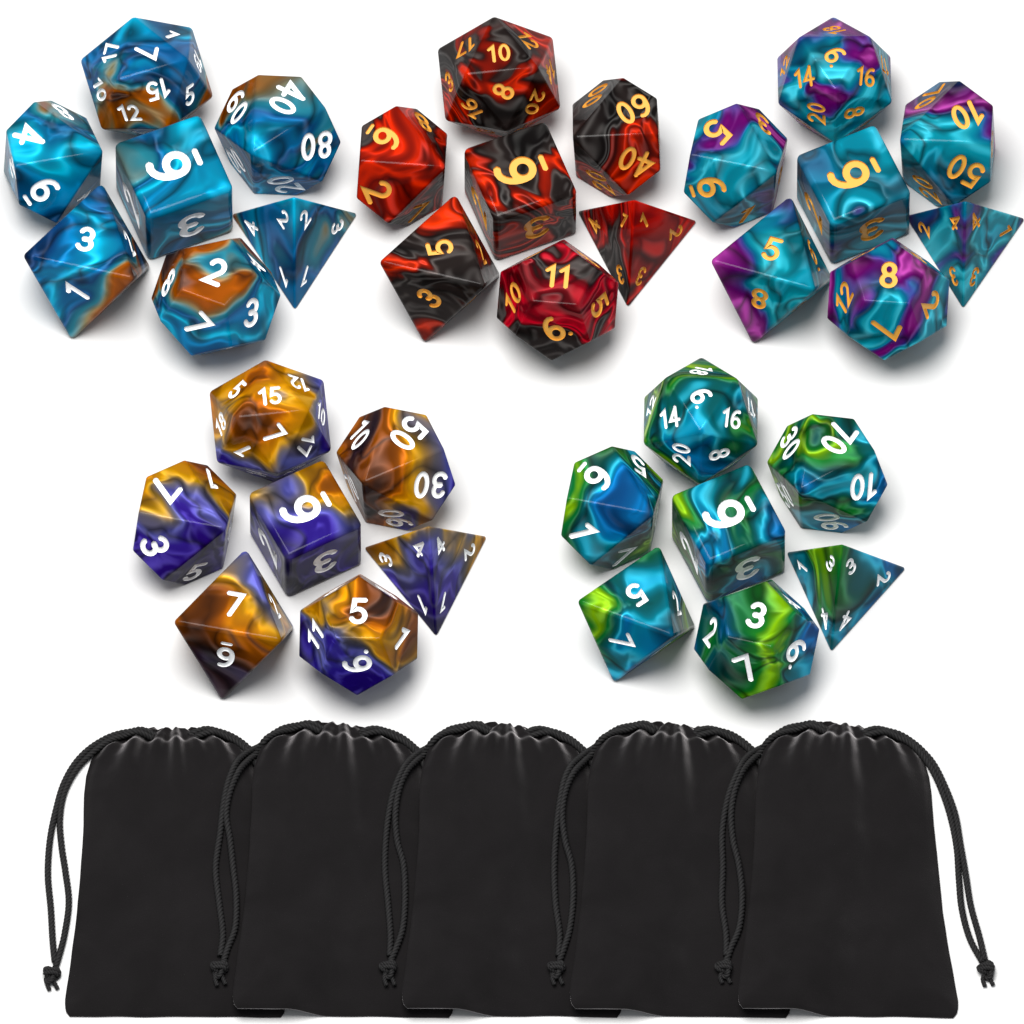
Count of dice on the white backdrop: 35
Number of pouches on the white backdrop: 5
